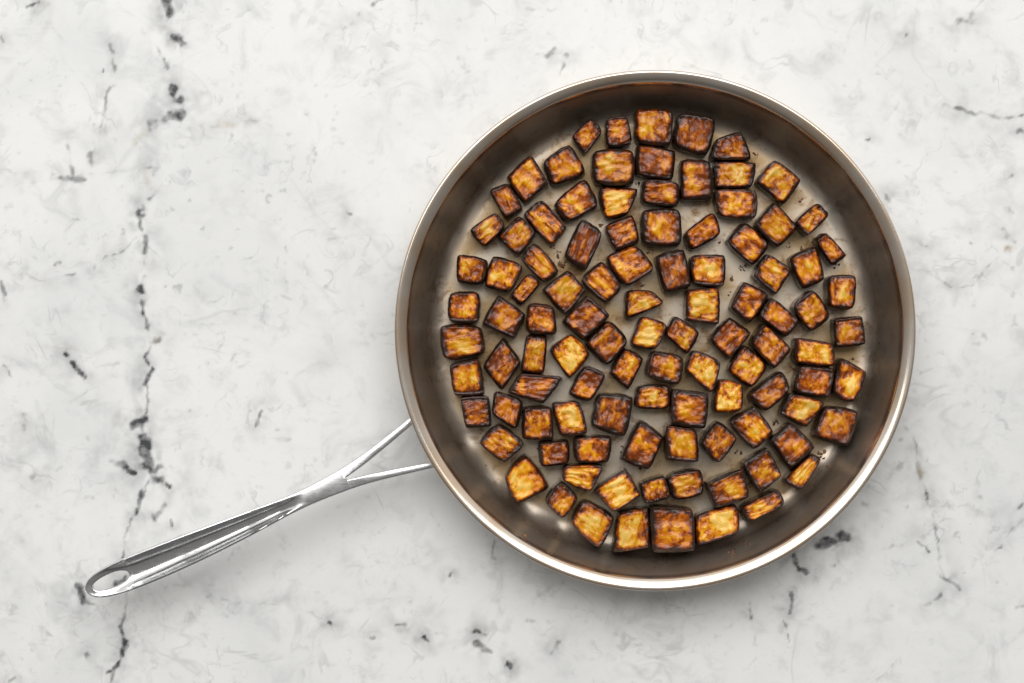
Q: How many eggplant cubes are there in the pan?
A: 102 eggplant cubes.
